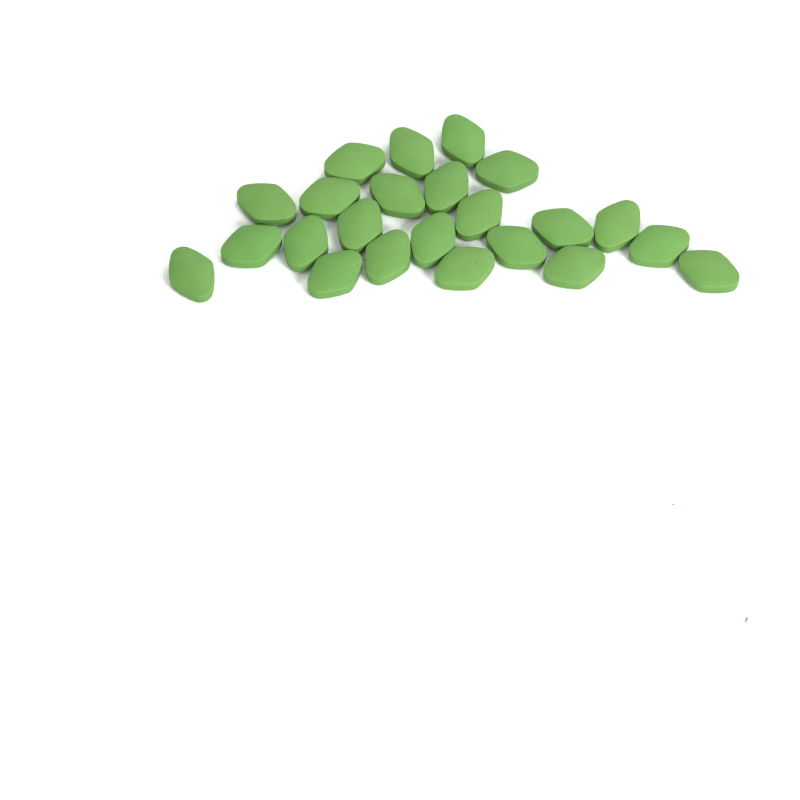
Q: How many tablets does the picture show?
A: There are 23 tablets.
